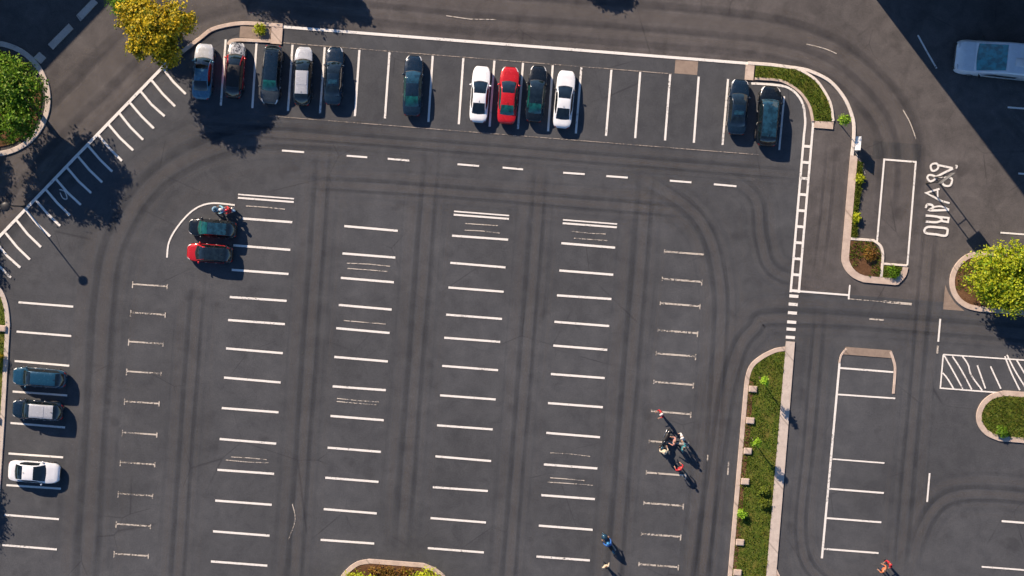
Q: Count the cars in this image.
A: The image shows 17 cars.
